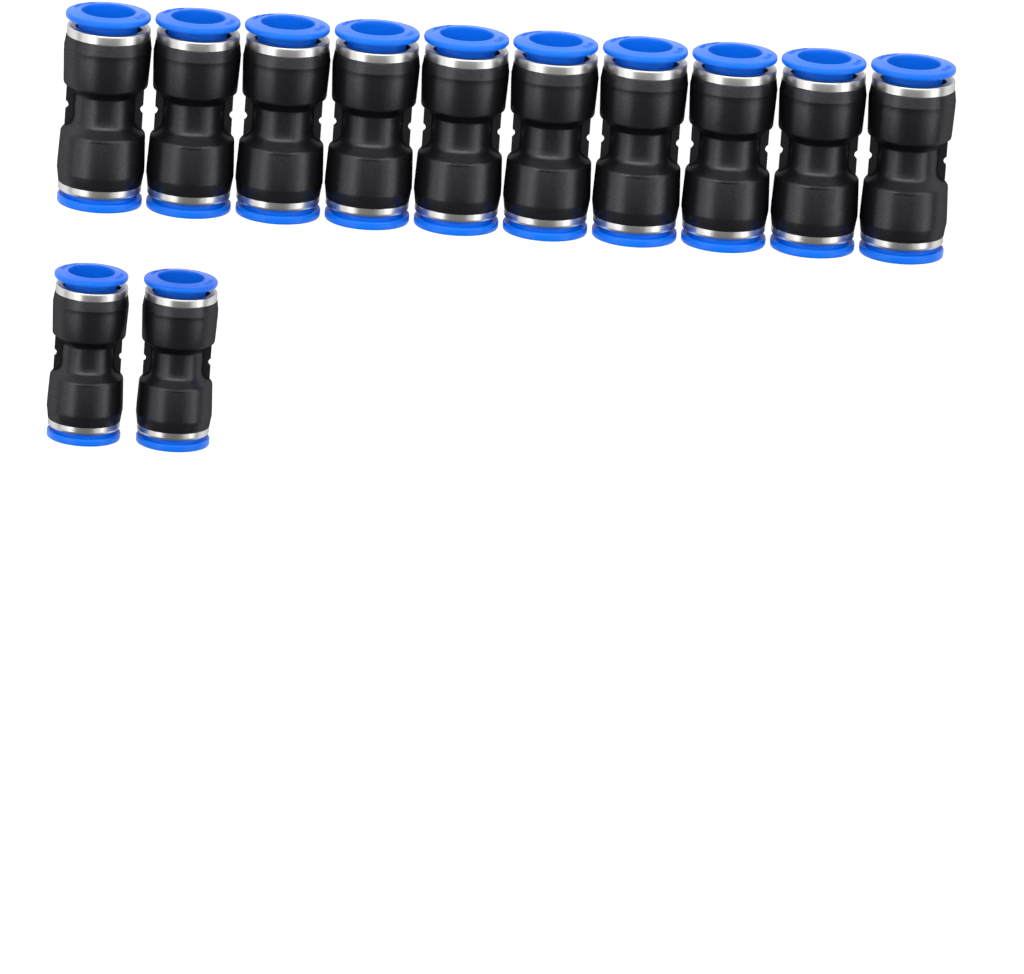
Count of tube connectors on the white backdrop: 12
